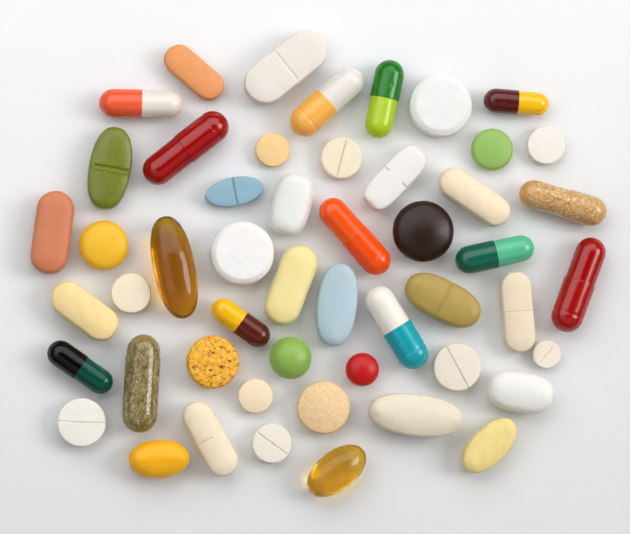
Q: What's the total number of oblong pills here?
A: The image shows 33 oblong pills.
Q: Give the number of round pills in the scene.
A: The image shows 18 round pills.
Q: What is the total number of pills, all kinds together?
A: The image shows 51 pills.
